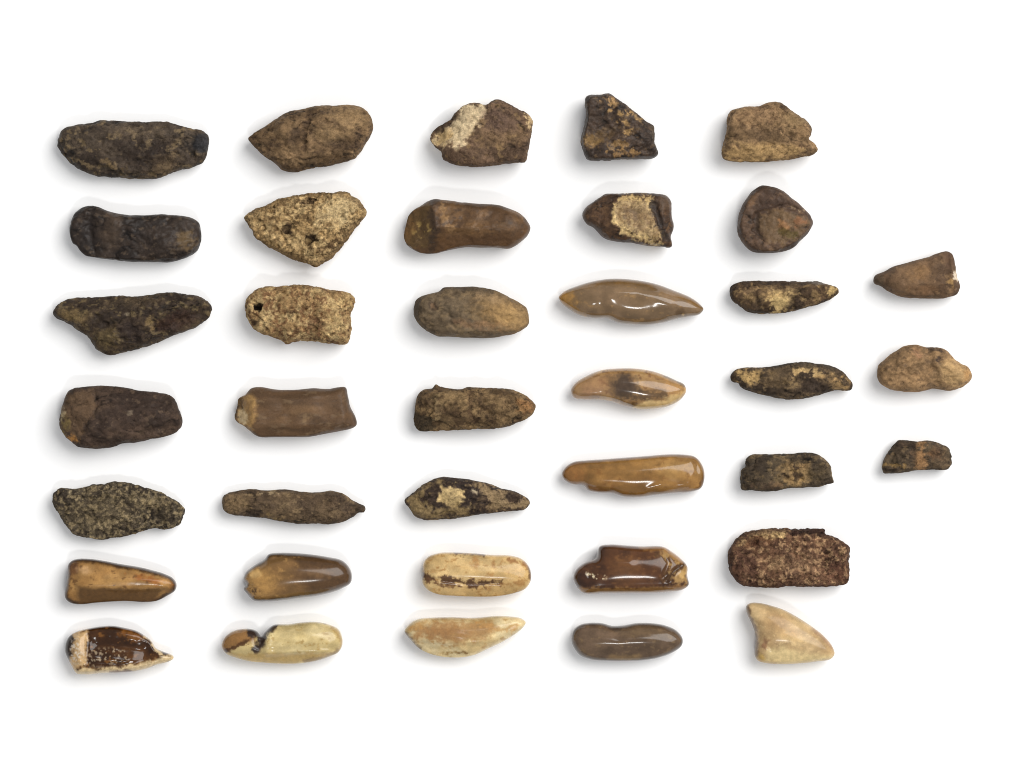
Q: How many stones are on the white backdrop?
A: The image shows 38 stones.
